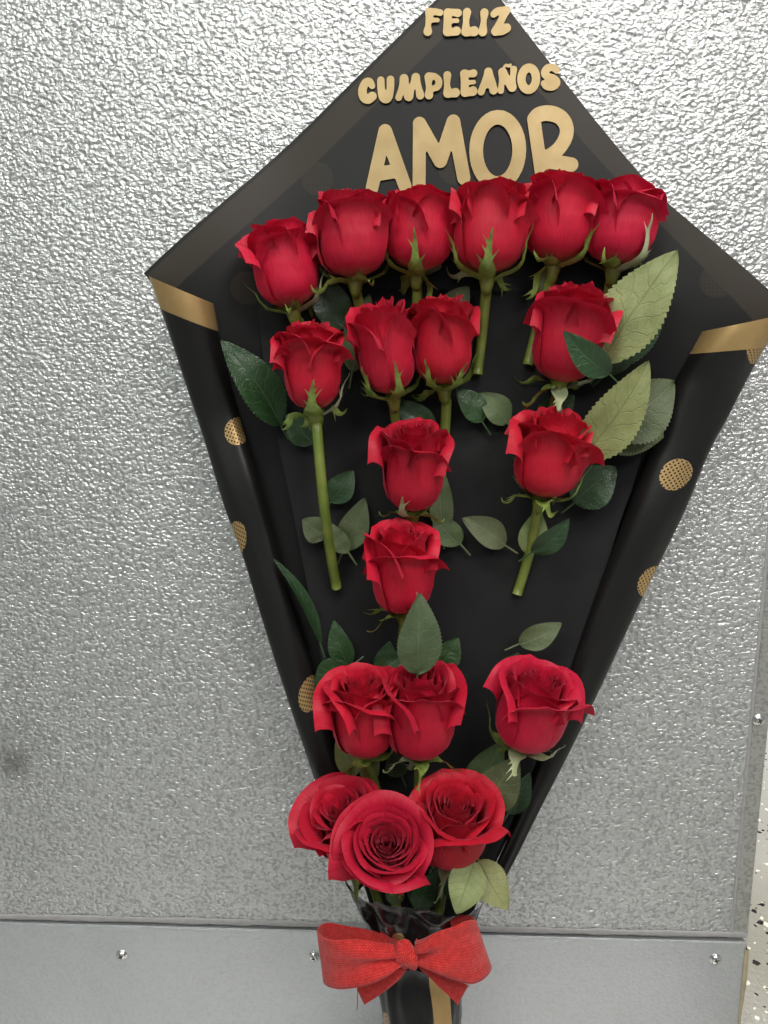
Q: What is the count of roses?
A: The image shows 19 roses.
